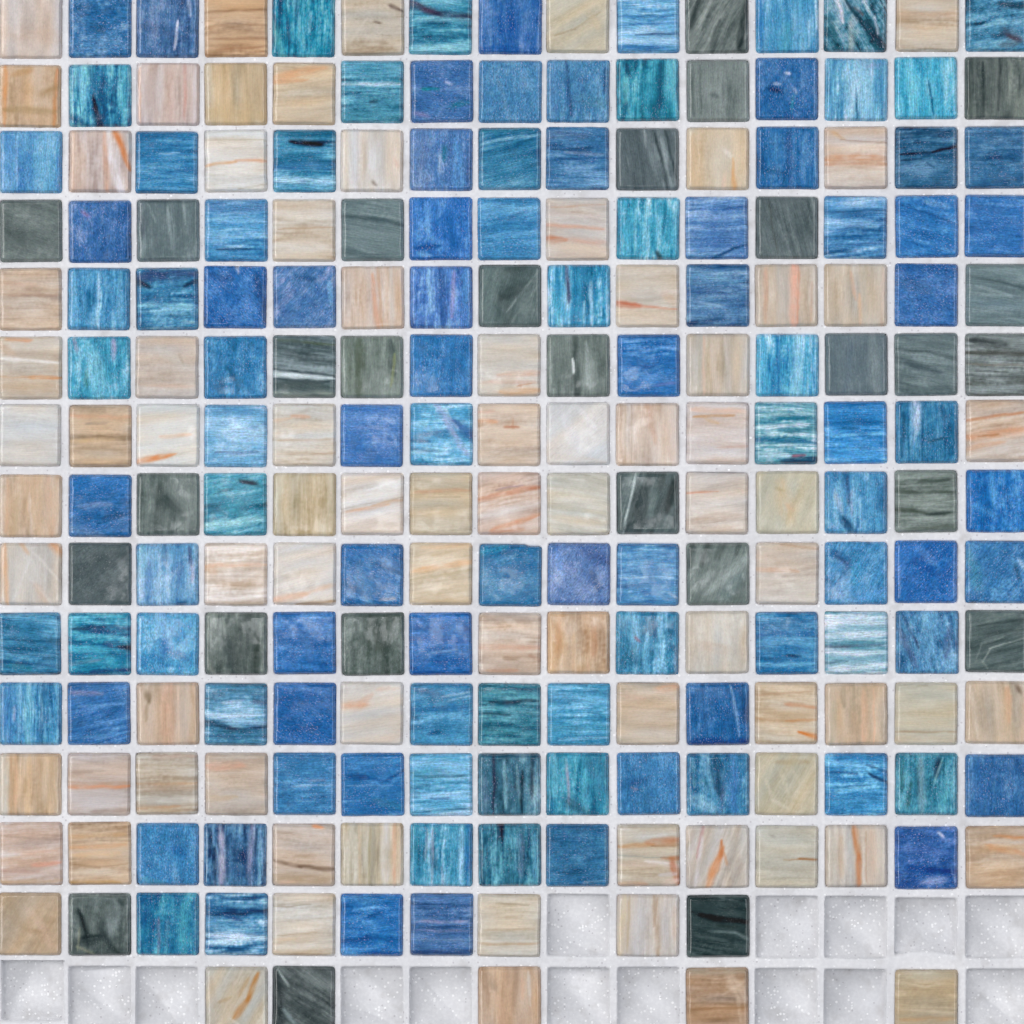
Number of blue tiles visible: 104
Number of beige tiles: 79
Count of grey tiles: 27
